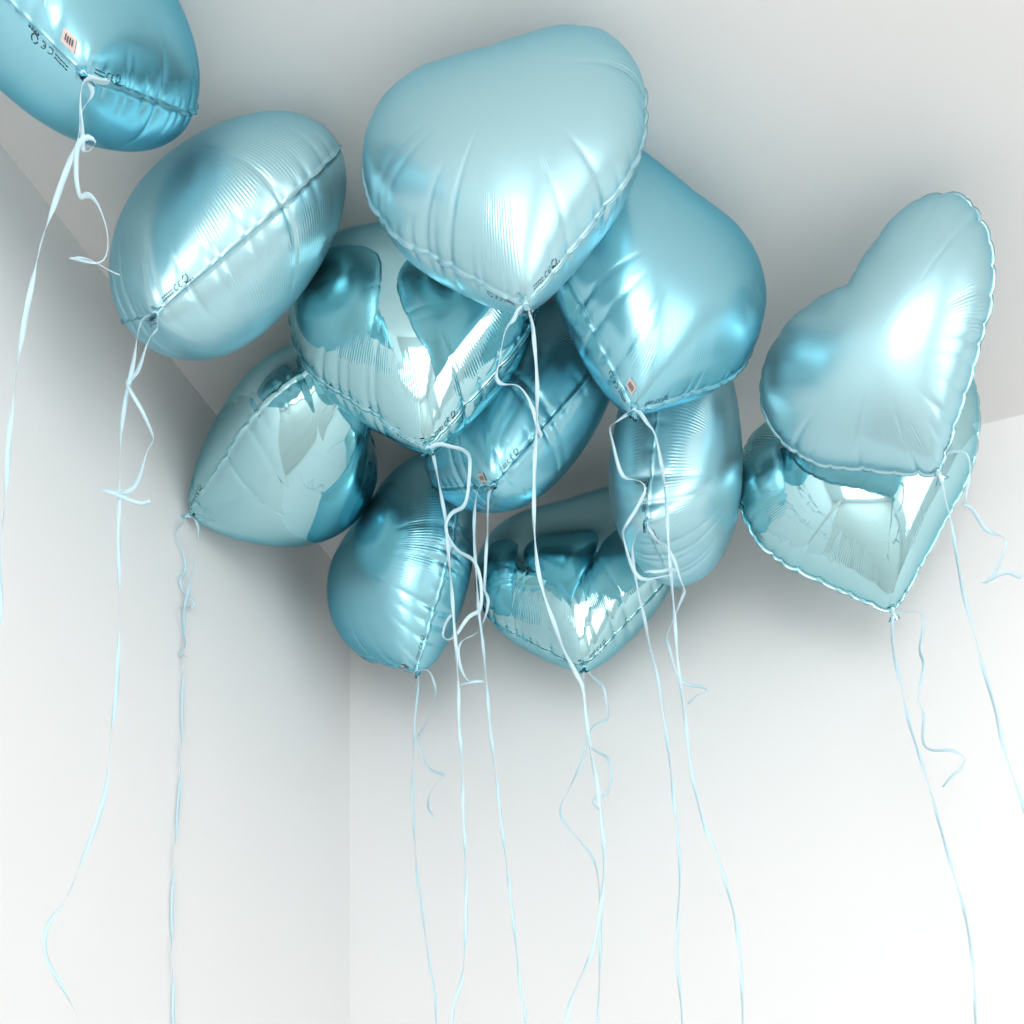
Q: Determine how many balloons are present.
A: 12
